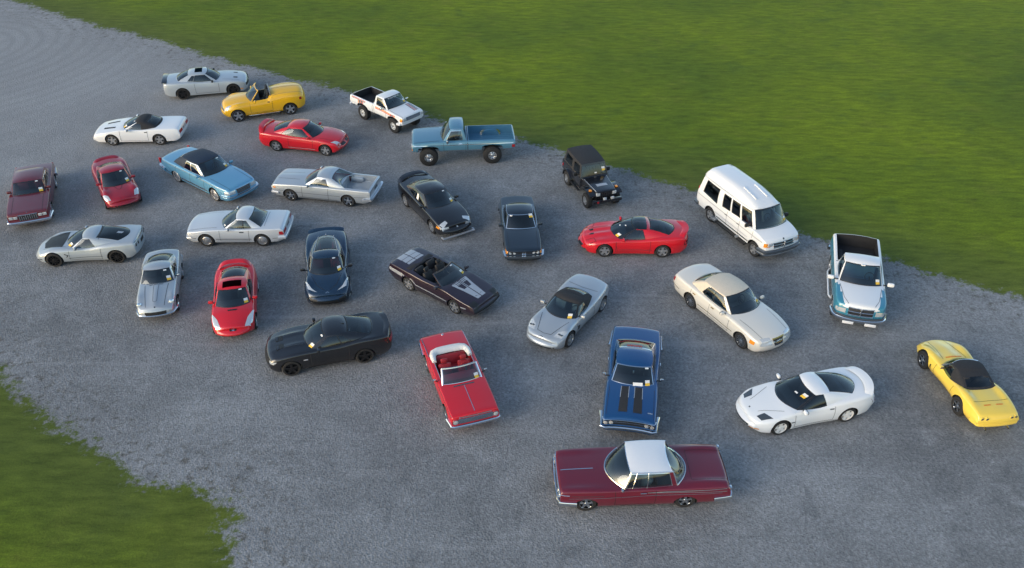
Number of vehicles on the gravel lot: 30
